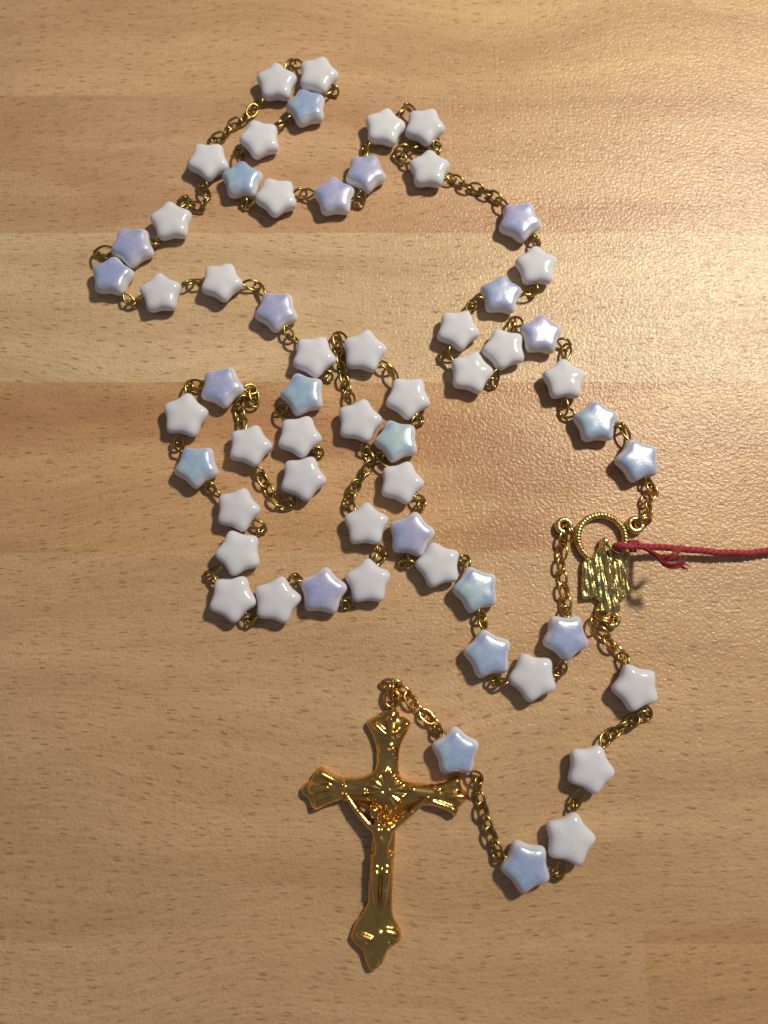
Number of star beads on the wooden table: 59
